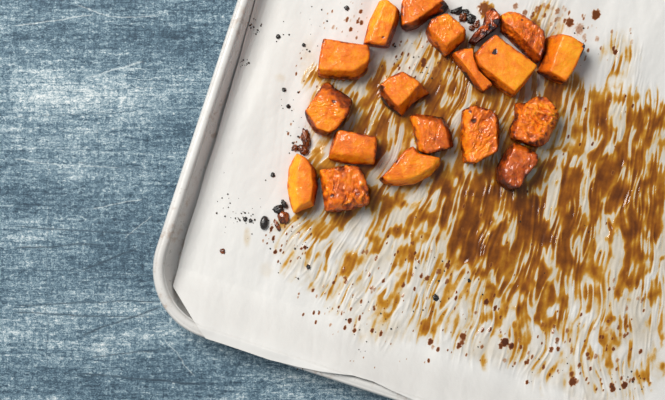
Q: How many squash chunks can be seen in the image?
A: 19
